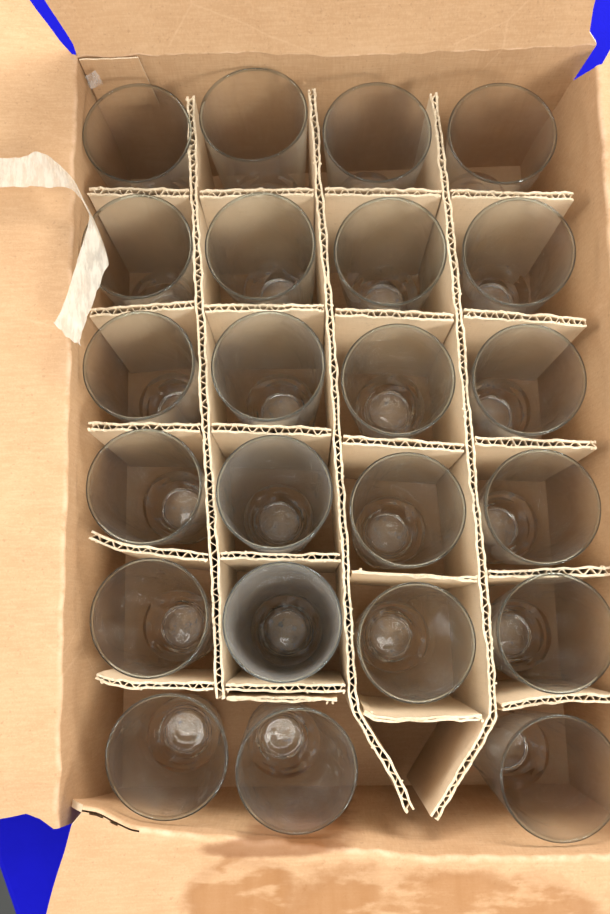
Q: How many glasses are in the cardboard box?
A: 23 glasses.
